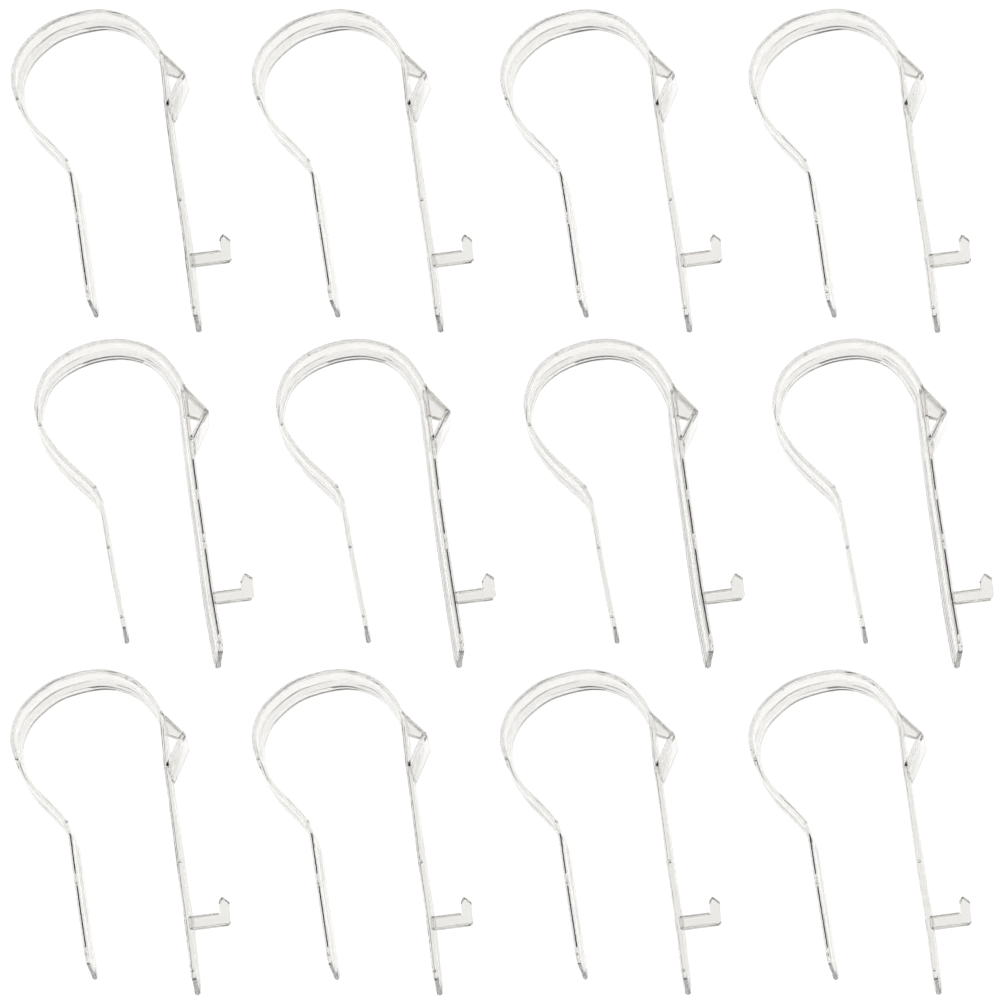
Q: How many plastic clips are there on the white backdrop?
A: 12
